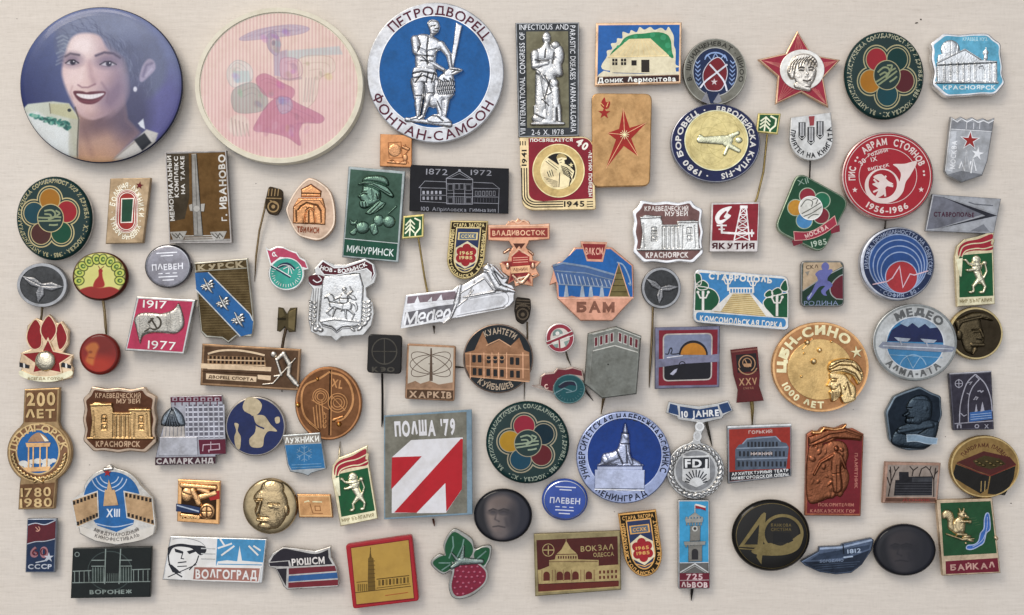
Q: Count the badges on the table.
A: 97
